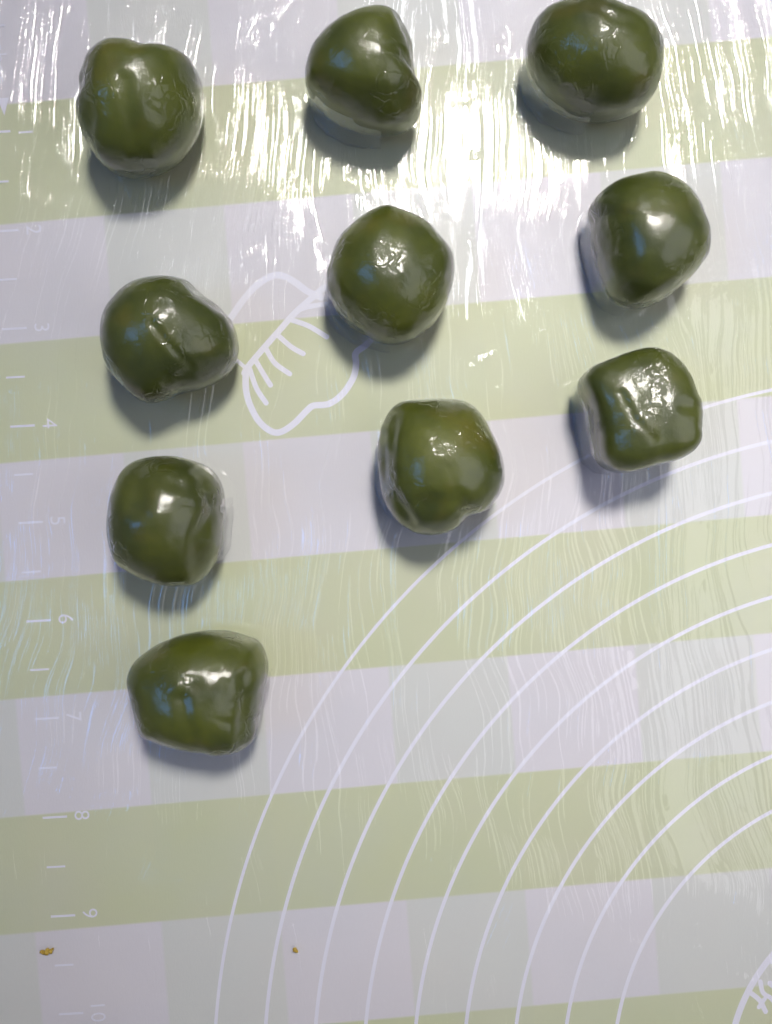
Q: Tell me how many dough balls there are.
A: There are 10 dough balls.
